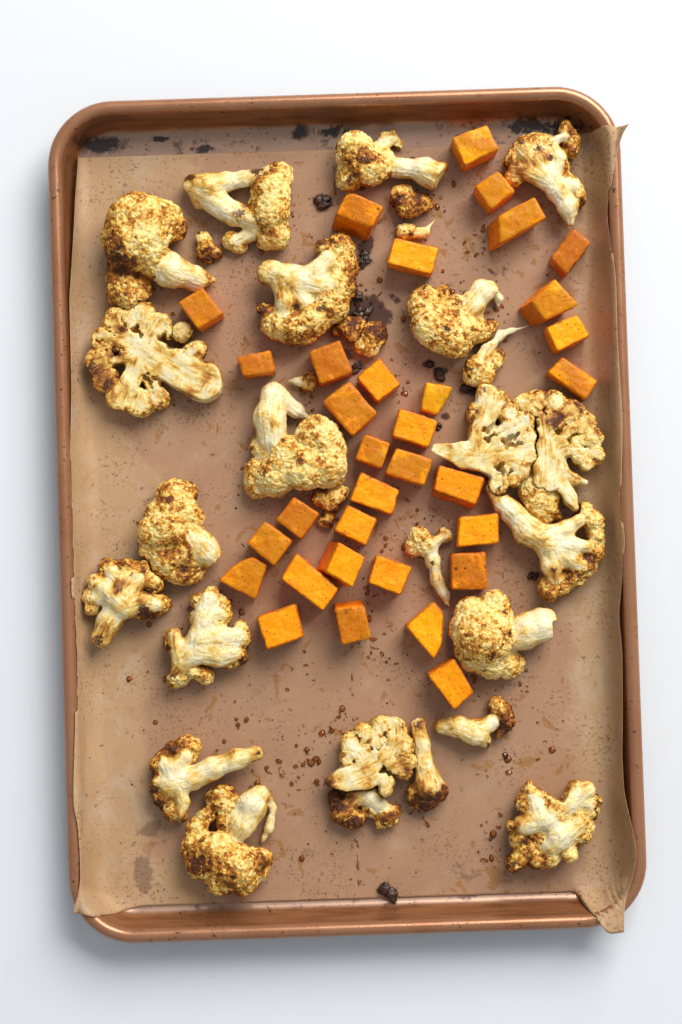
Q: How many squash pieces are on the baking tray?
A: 33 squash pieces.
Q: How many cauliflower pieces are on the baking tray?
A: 32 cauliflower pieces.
